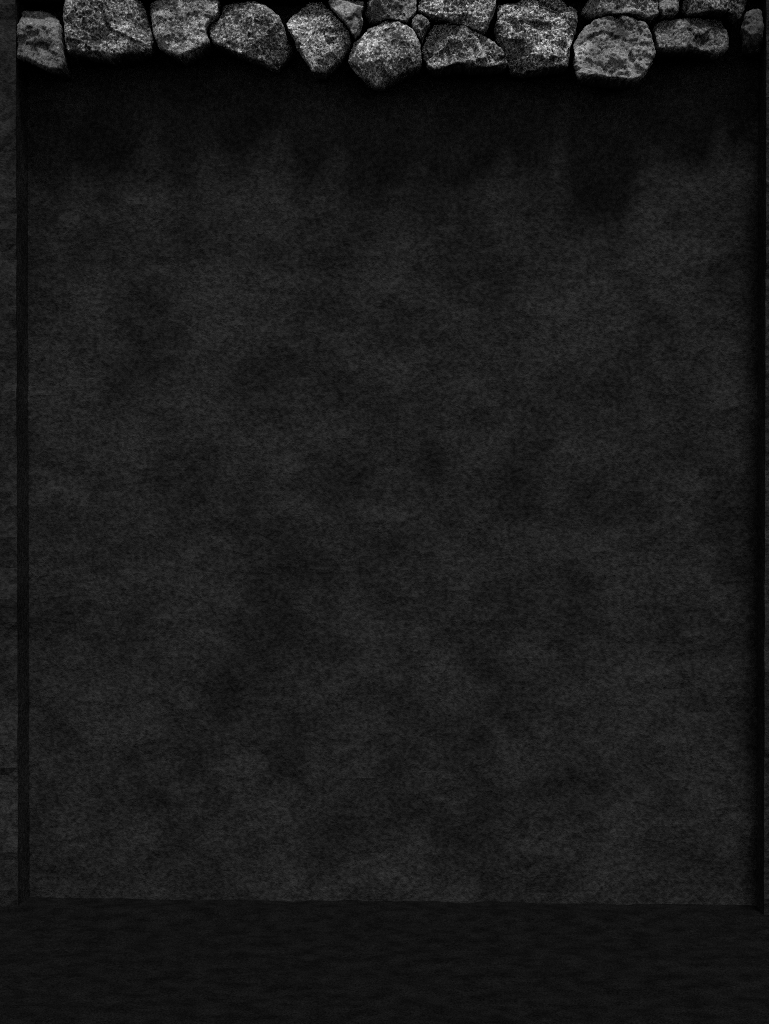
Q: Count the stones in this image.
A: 19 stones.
